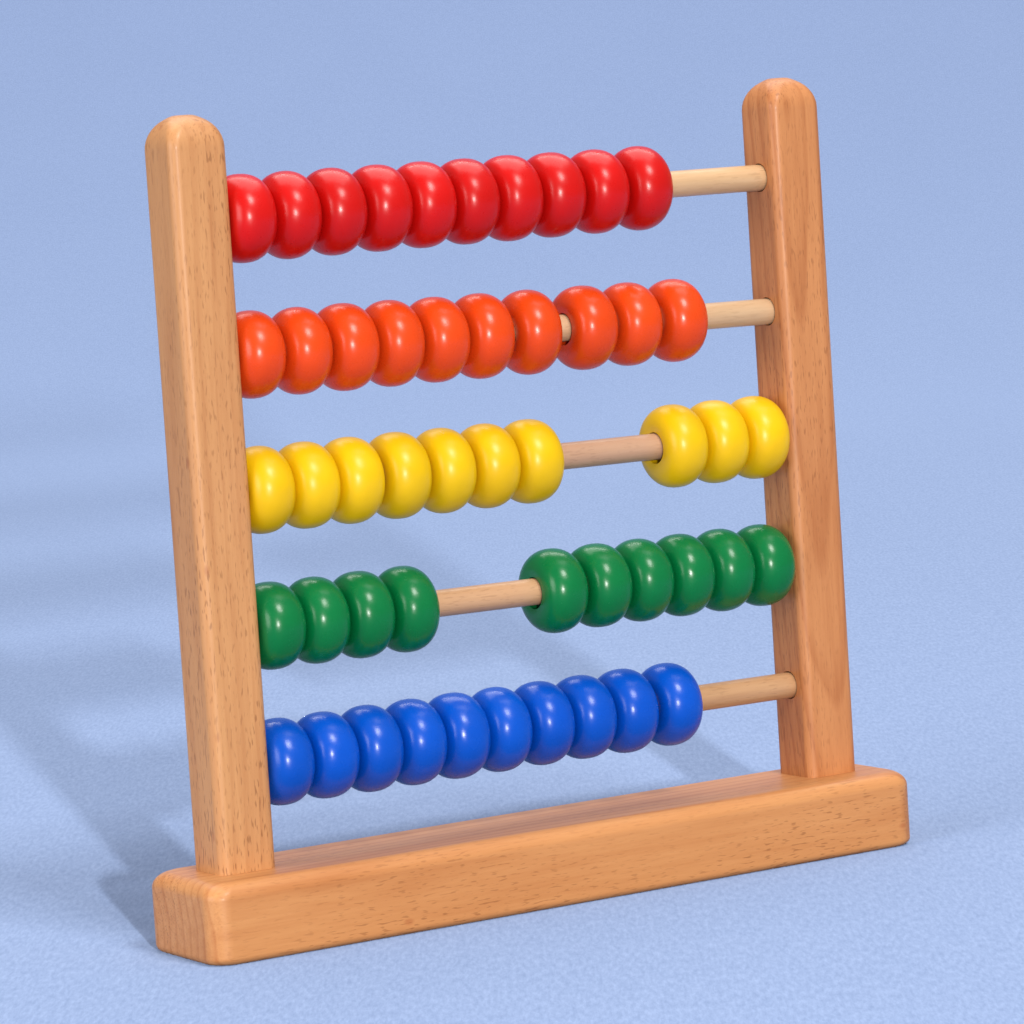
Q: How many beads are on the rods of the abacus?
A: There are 50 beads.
